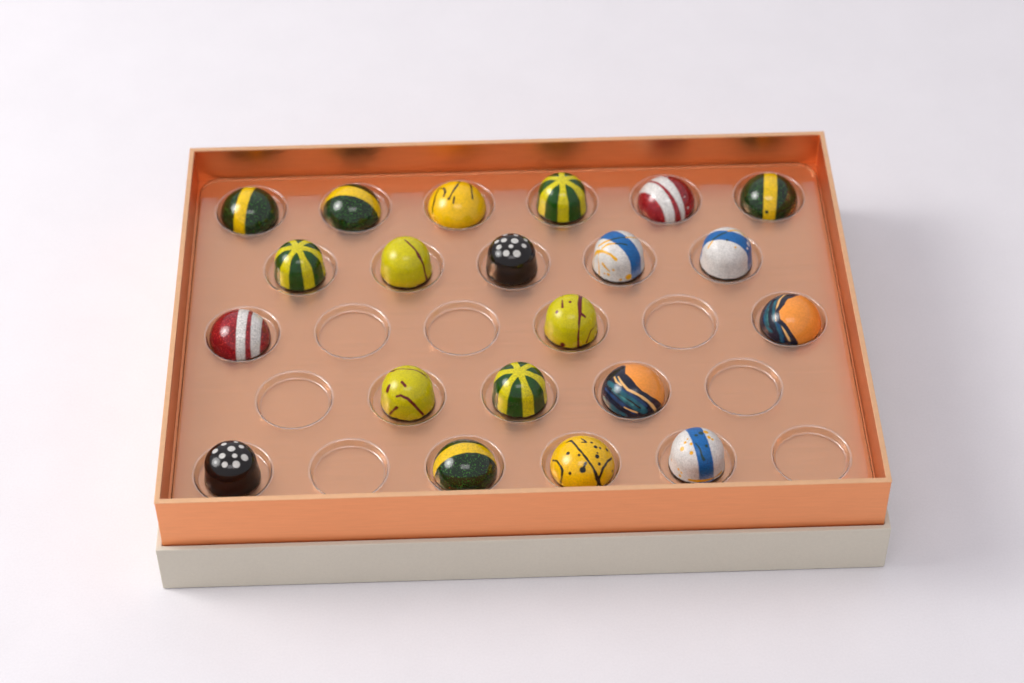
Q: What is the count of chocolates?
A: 21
